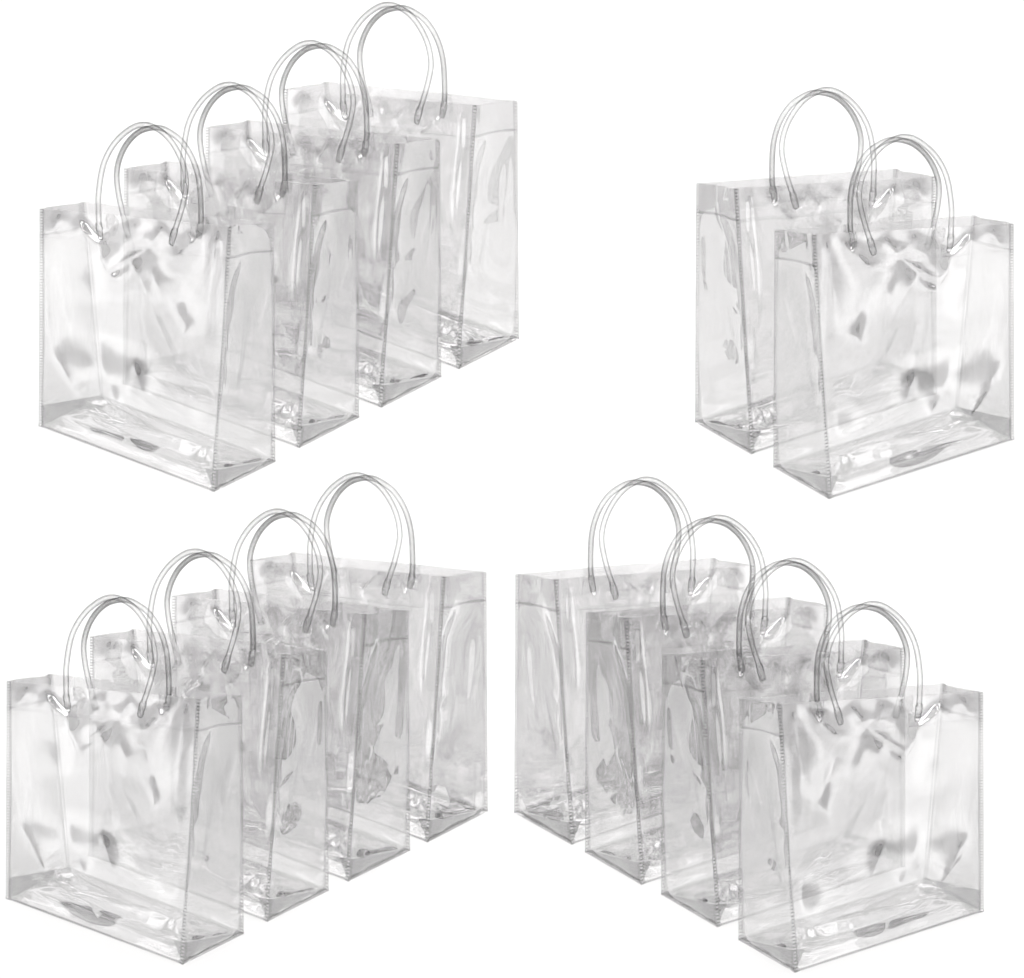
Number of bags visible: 14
